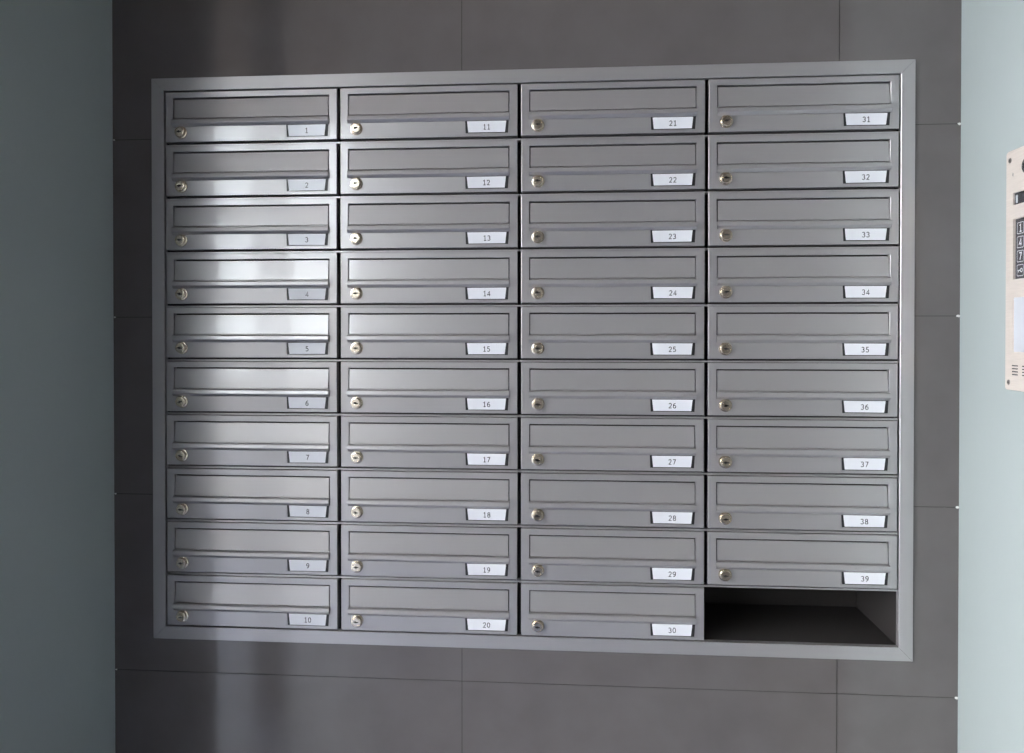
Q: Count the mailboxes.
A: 39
